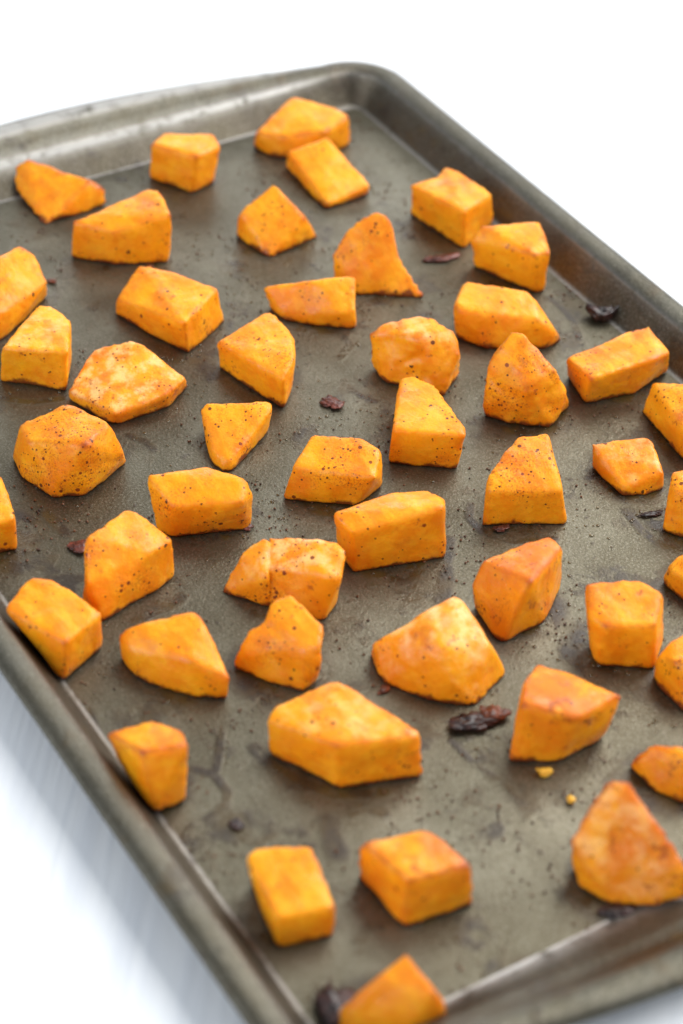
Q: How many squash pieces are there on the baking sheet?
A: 48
